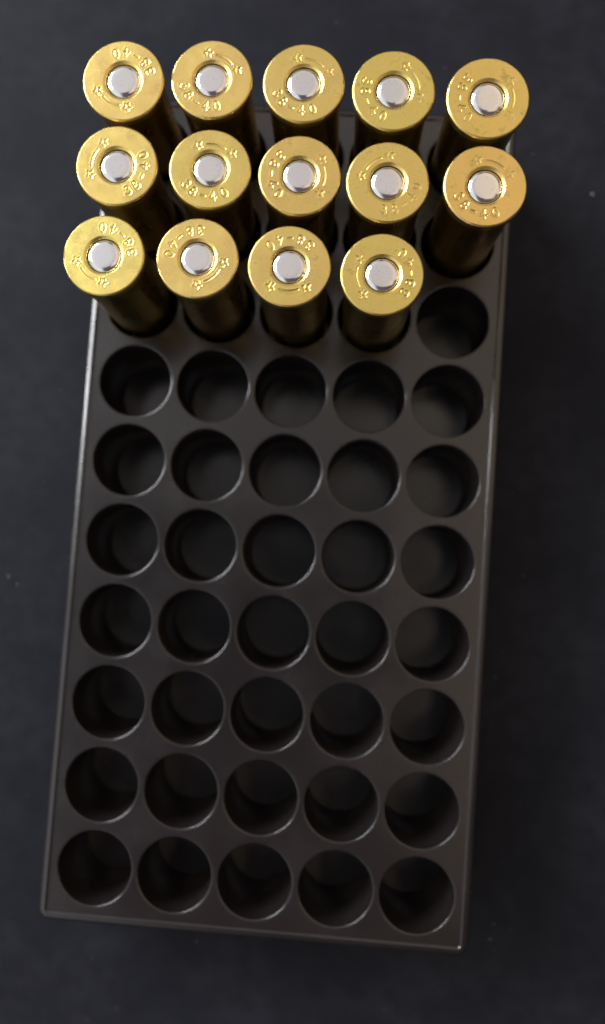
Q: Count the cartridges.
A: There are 14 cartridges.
